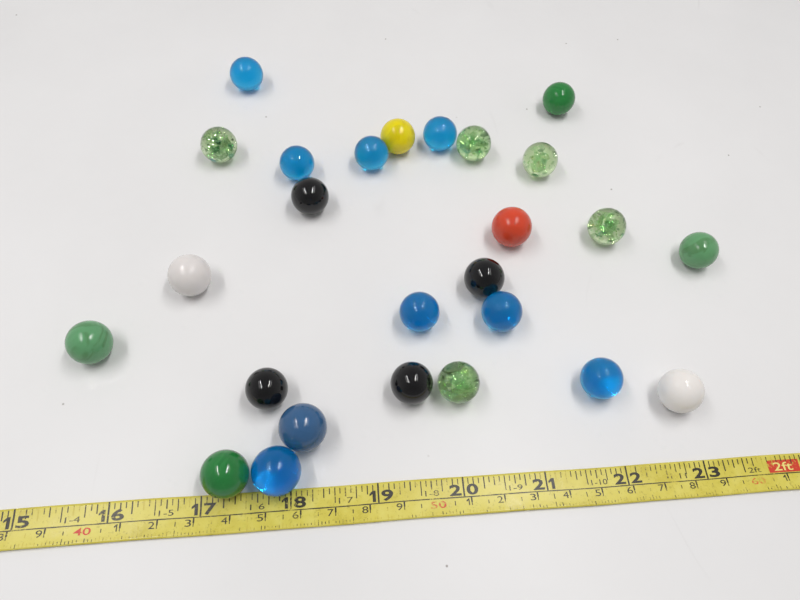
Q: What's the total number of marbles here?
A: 26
